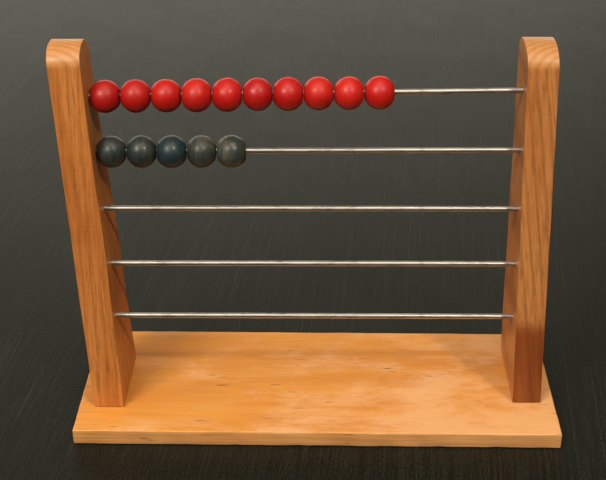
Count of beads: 15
